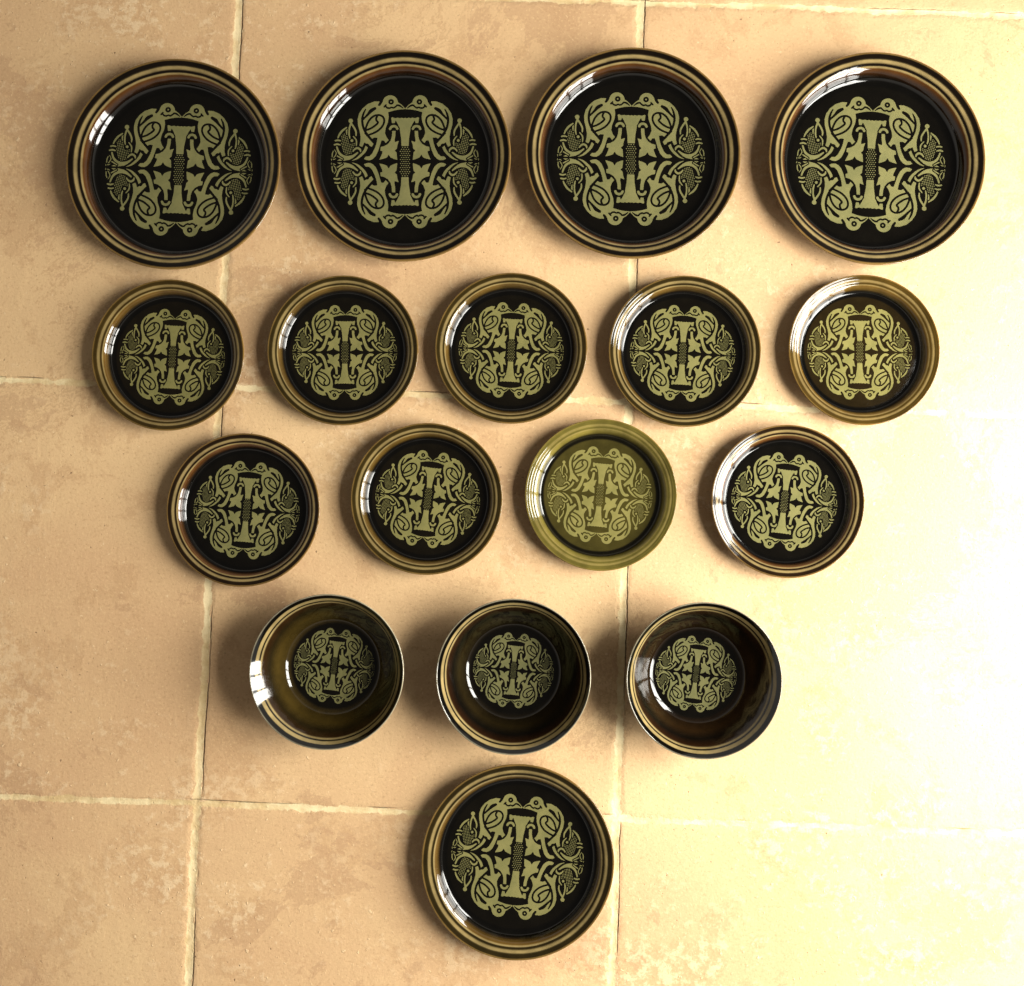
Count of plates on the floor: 14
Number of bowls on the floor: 3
